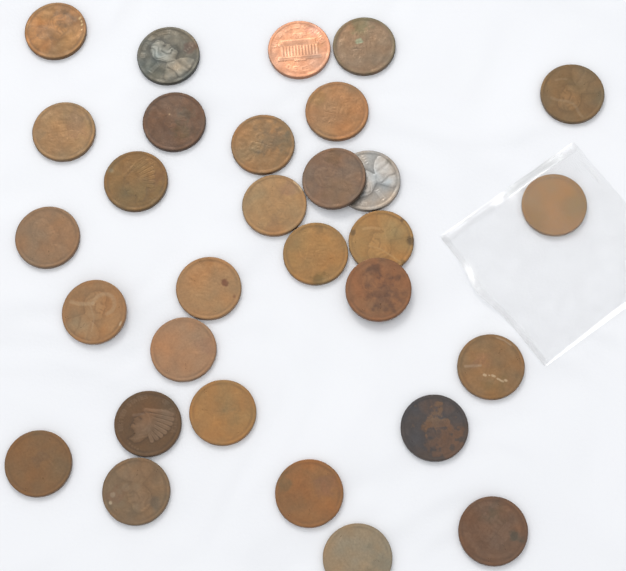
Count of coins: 30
